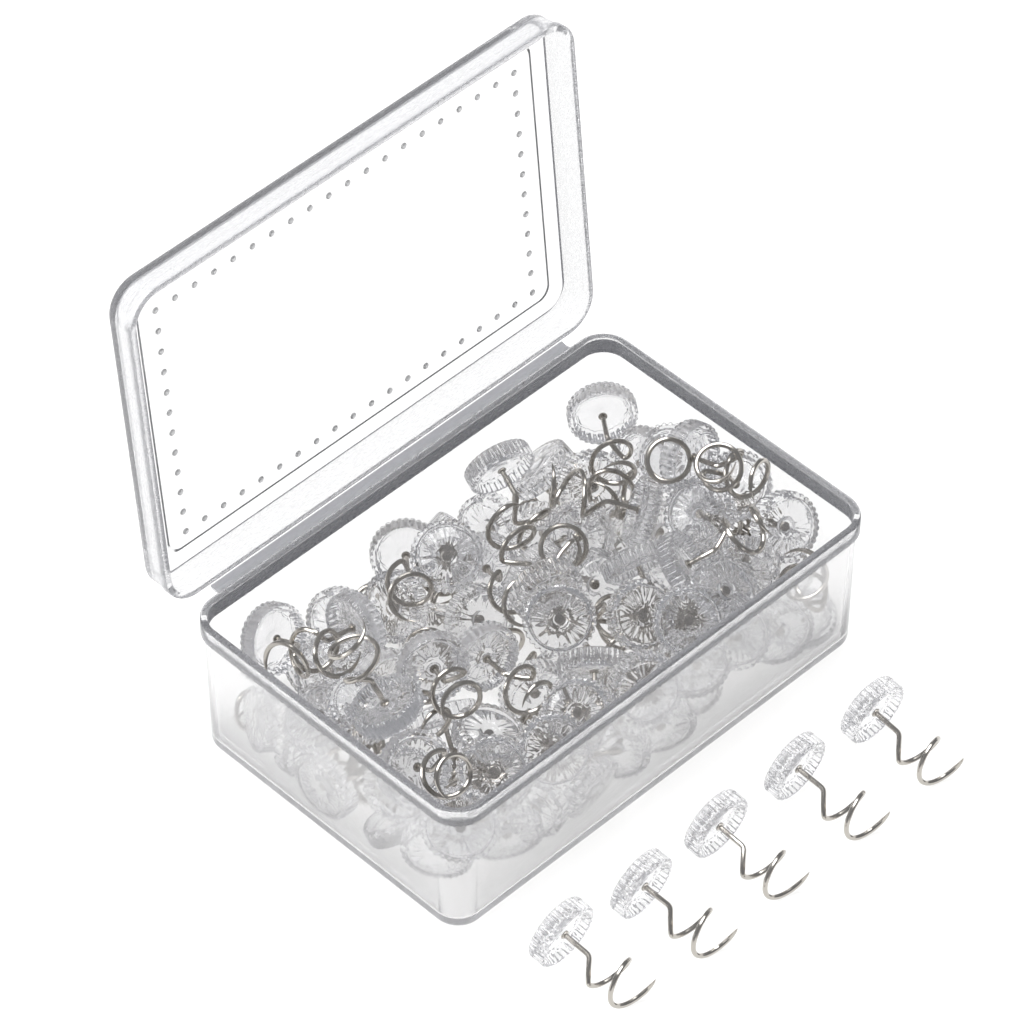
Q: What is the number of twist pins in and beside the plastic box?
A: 81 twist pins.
